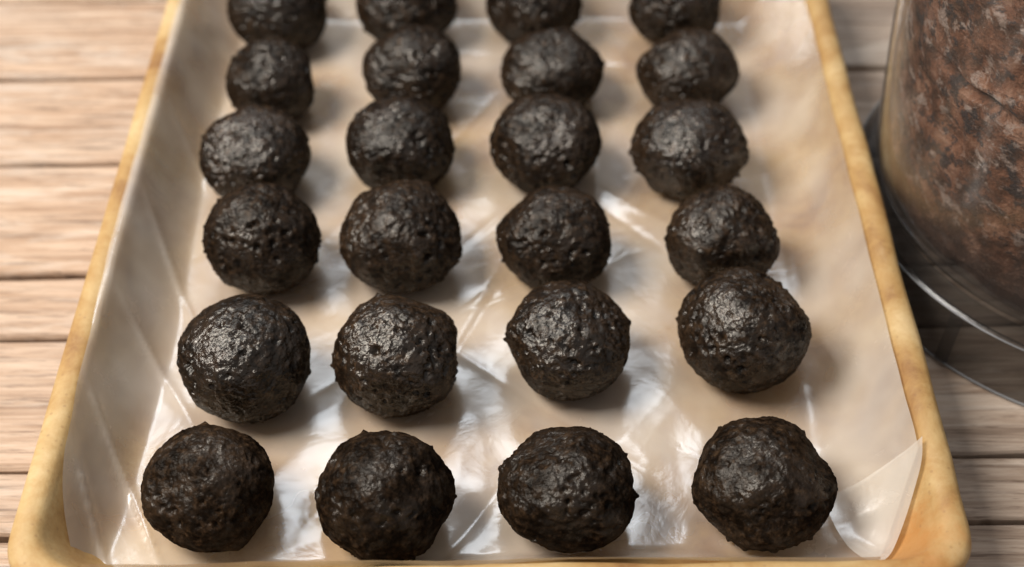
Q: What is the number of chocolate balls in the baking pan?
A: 24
